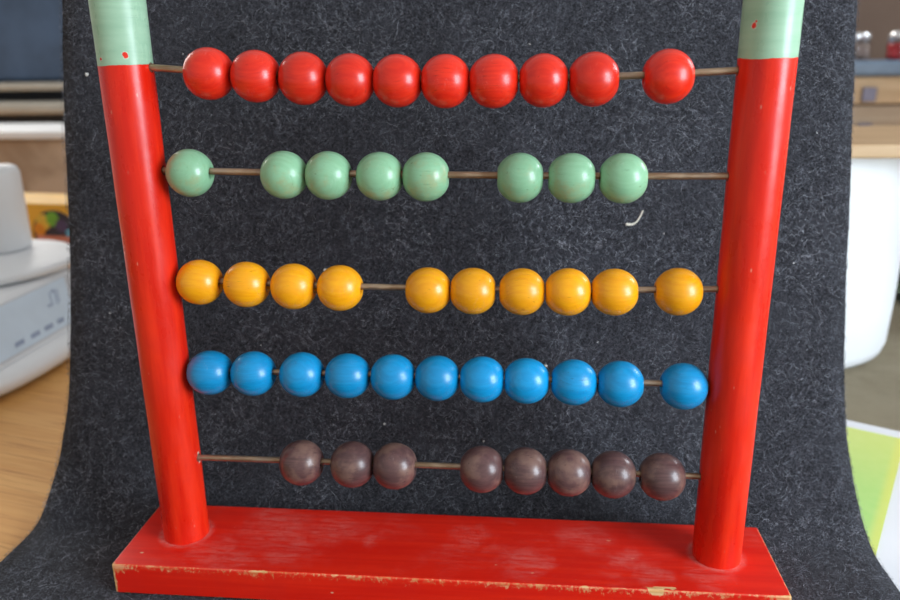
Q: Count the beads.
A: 47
